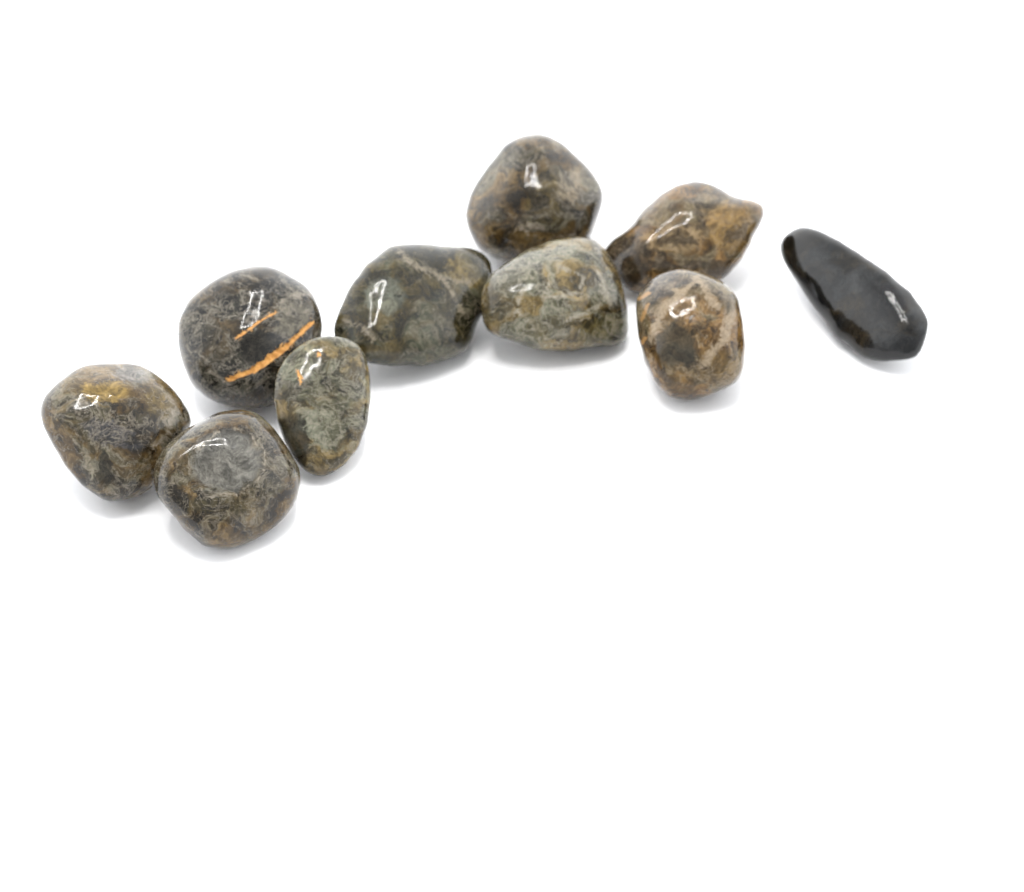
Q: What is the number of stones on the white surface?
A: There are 10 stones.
